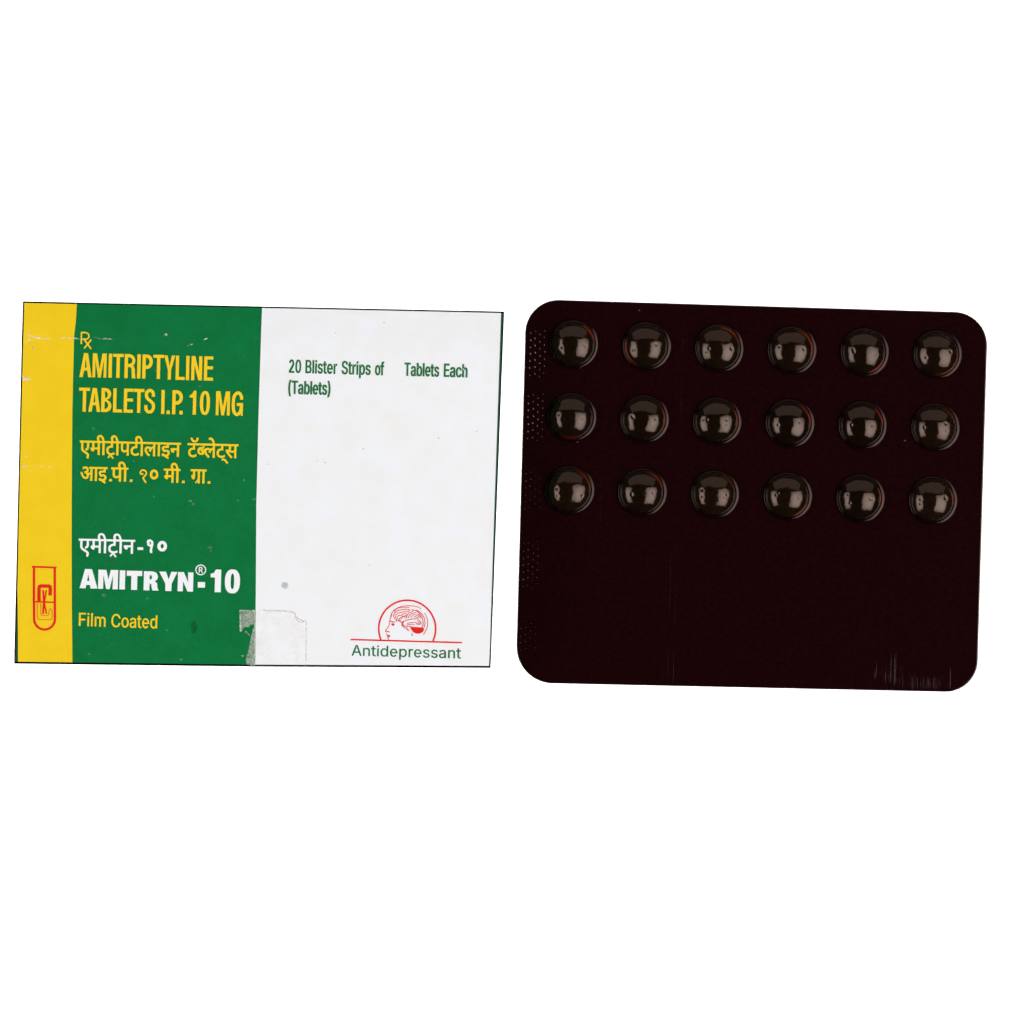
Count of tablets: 18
